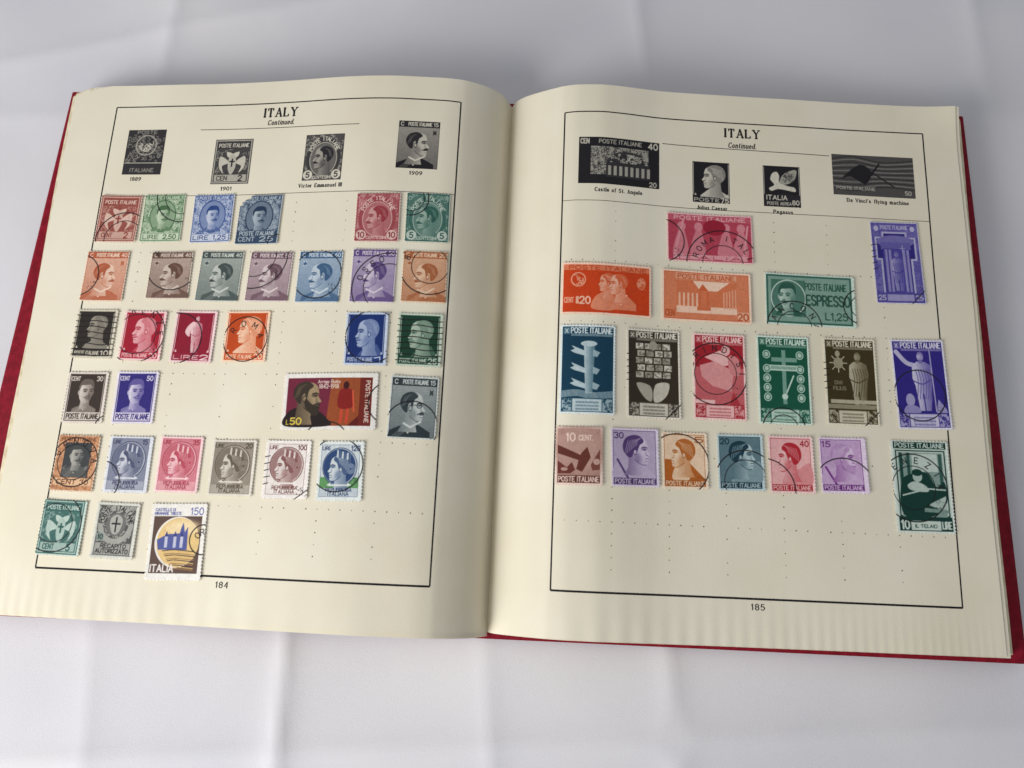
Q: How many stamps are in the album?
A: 50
